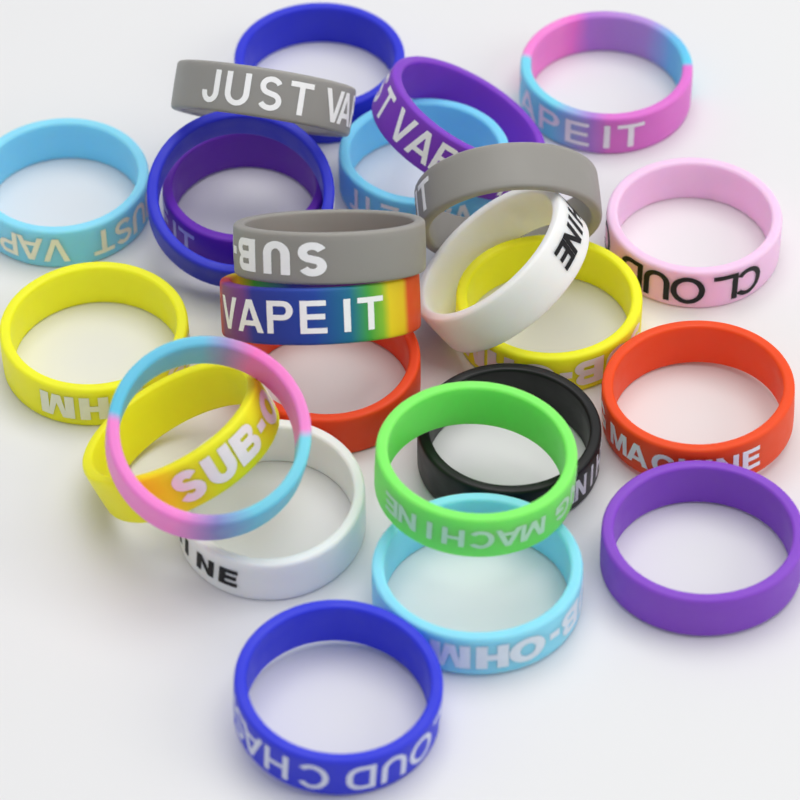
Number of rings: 25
